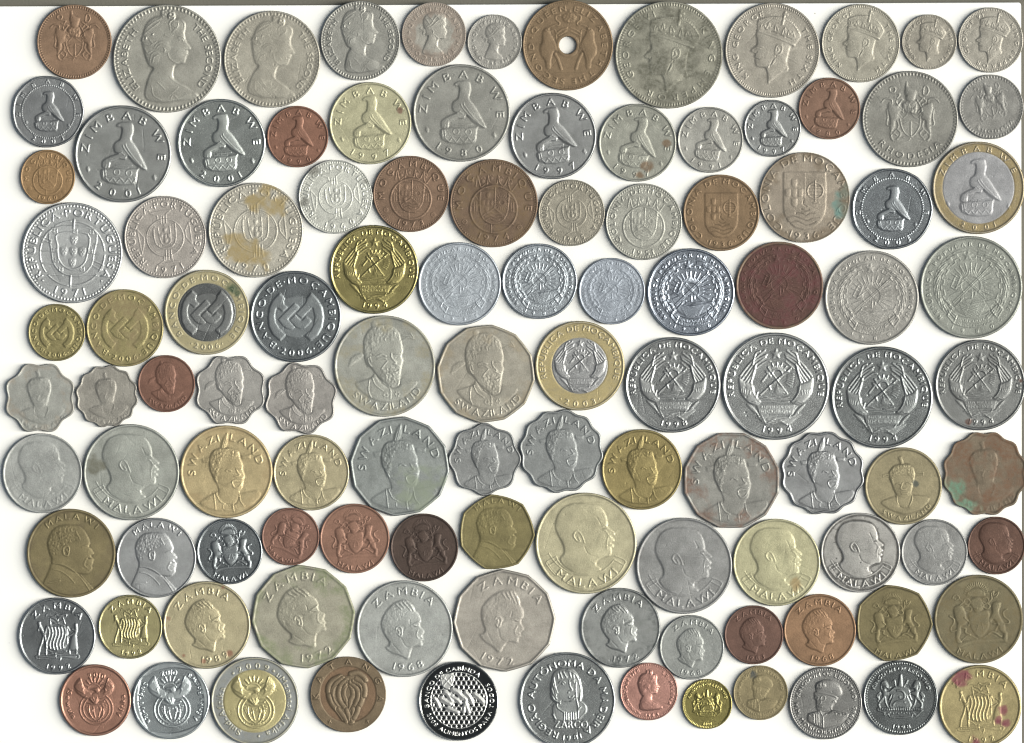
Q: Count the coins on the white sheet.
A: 111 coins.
